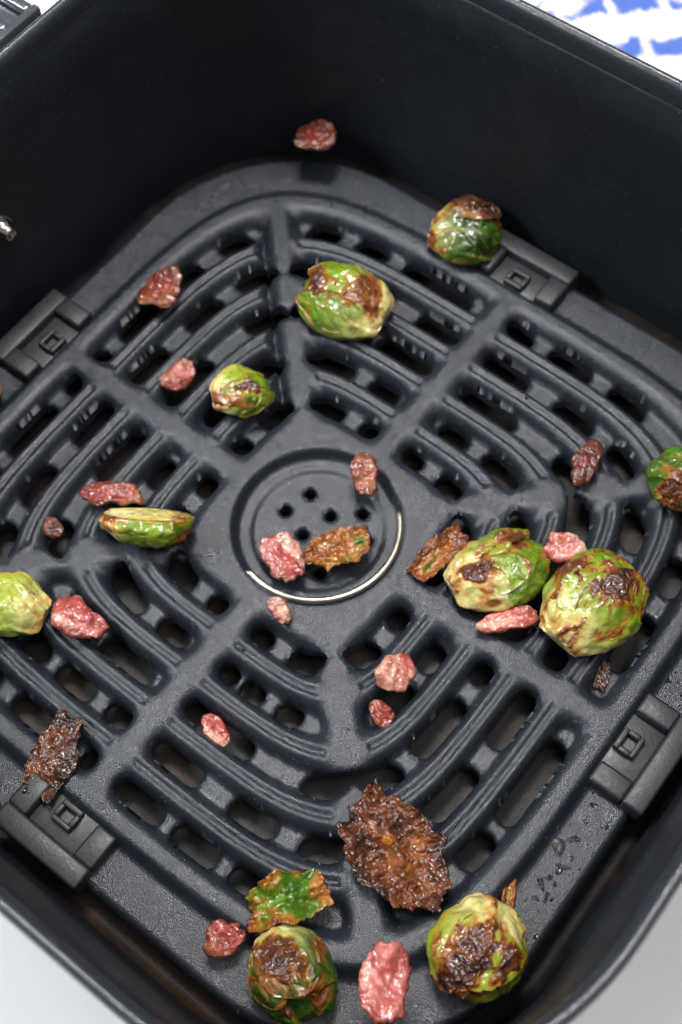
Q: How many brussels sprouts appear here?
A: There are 10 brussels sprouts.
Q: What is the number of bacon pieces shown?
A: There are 17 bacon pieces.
